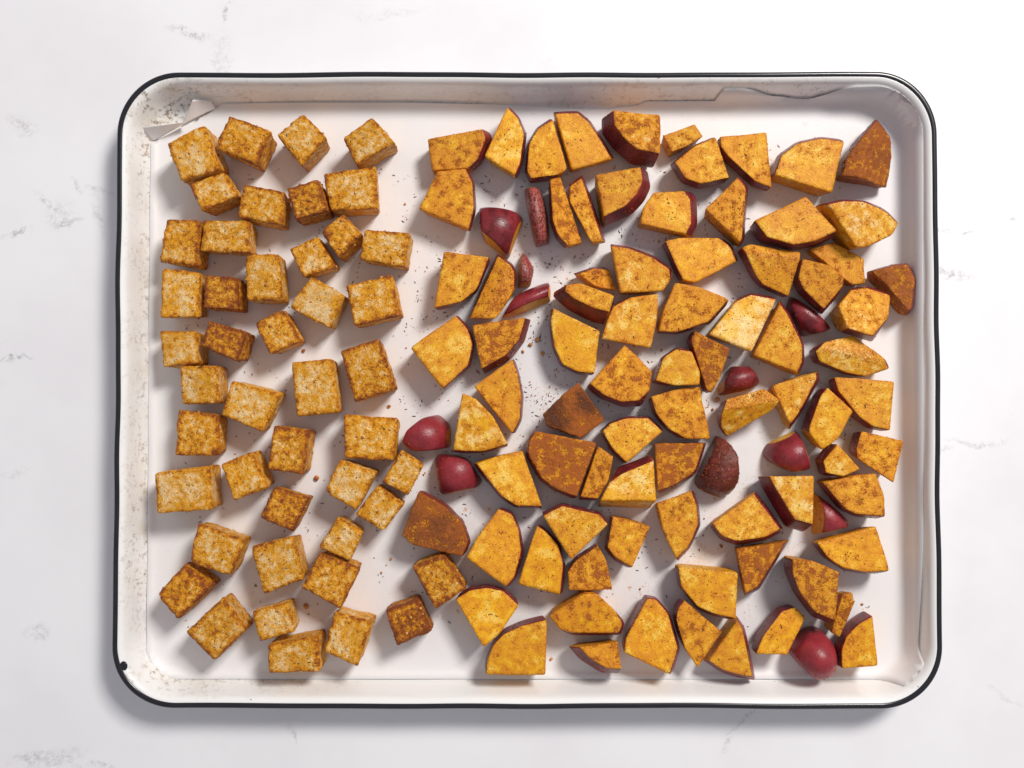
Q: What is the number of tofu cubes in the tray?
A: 45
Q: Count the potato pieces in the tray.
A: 92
